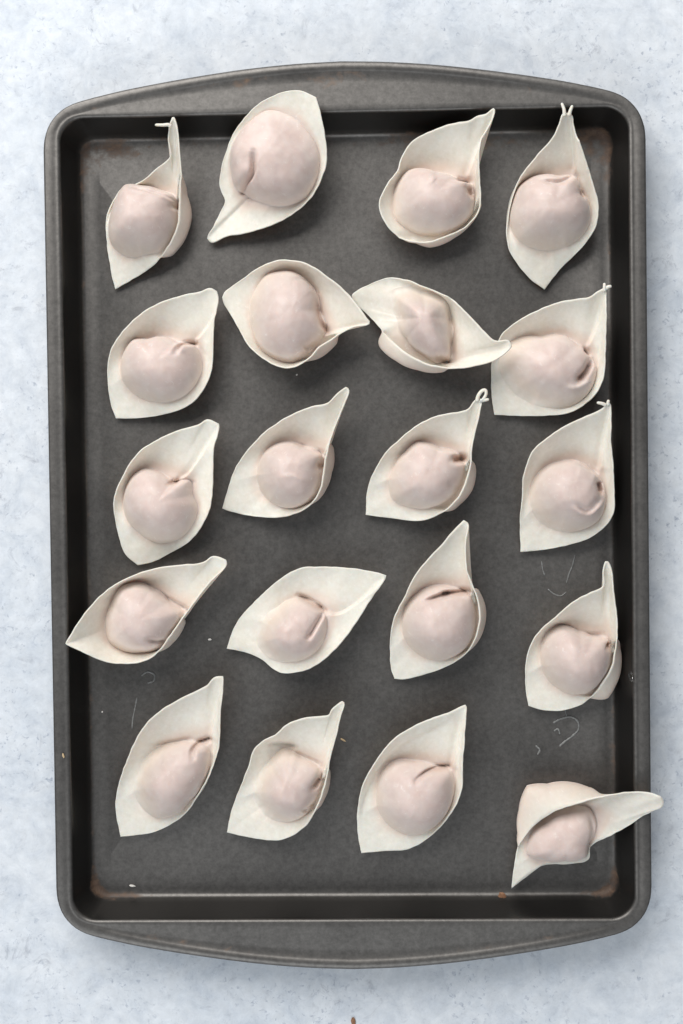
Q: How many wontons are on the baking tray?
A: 20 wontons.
